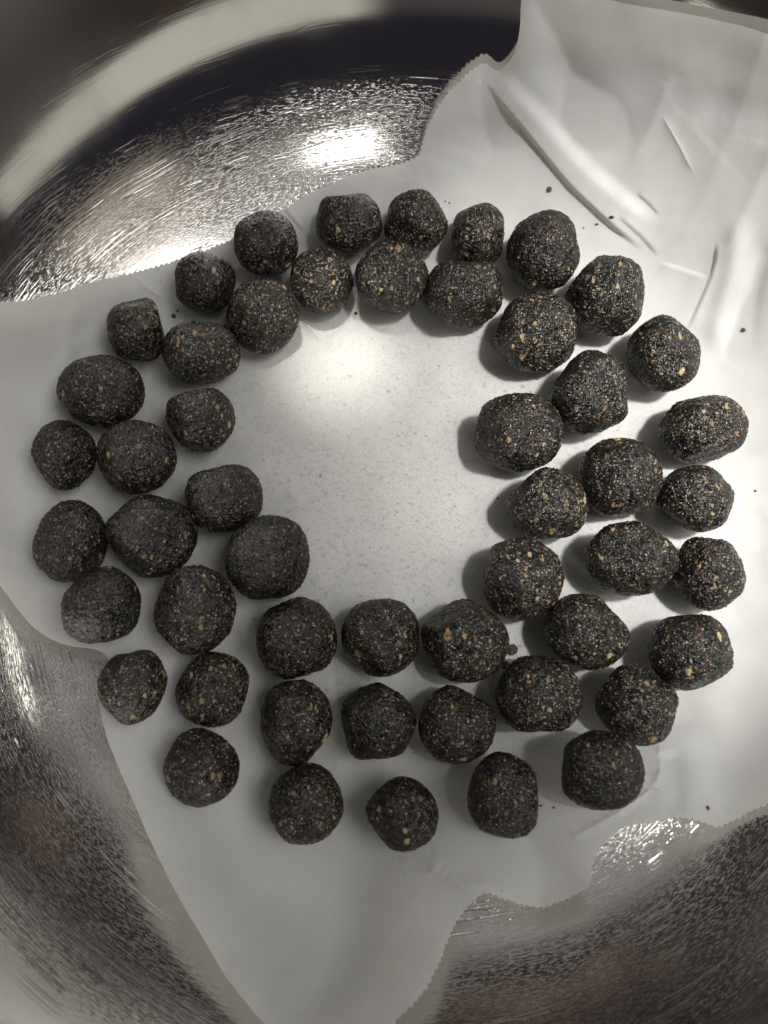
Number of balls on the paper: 51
